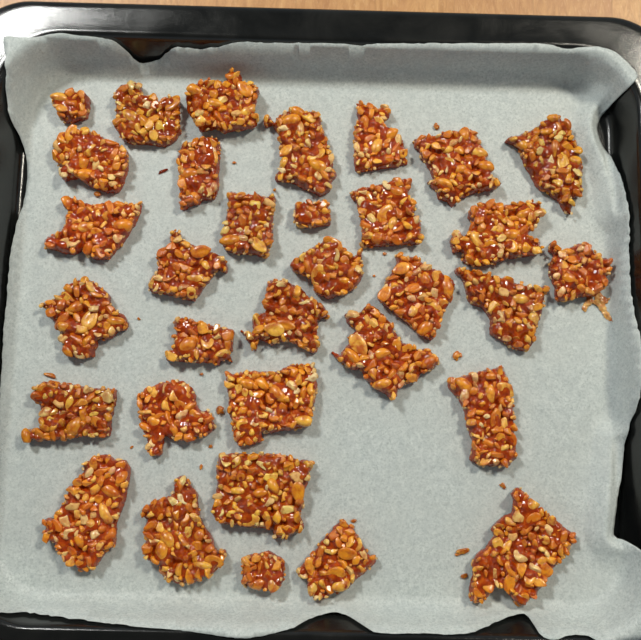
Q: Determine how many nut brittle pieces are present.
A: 33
